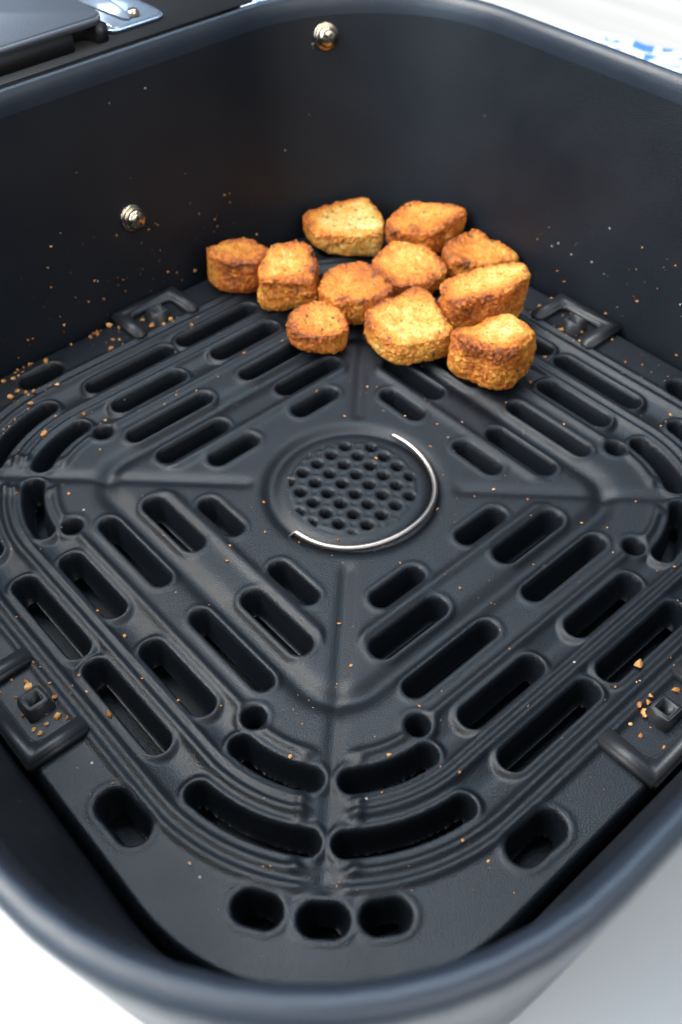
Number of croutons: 11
